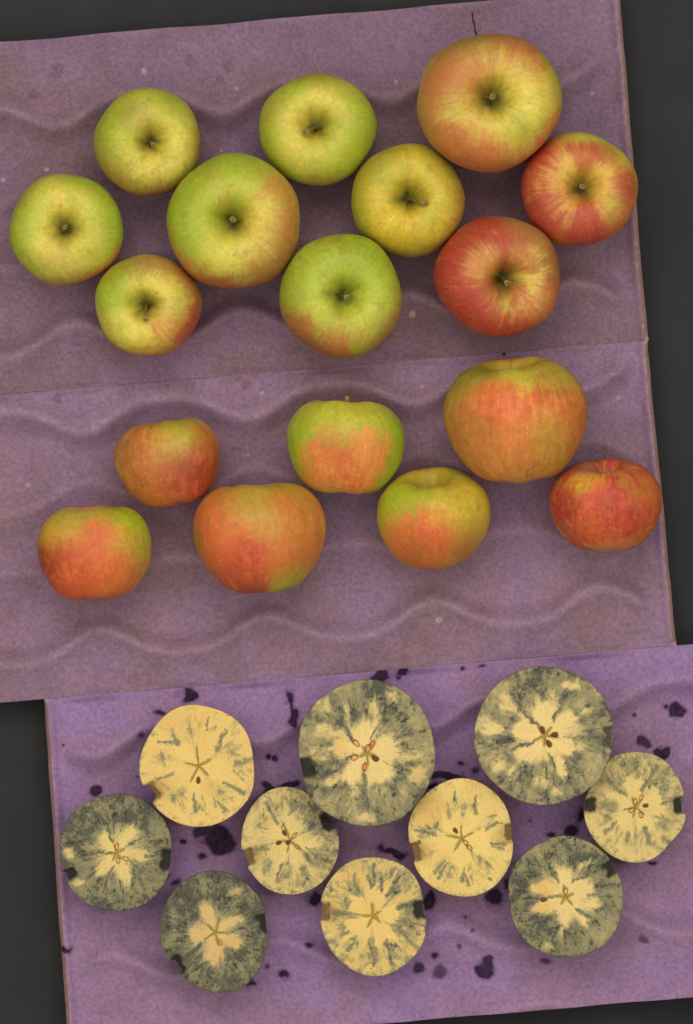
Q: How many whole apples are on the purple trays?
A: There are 17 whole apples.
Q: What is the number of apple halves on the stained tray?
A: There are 10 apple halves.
